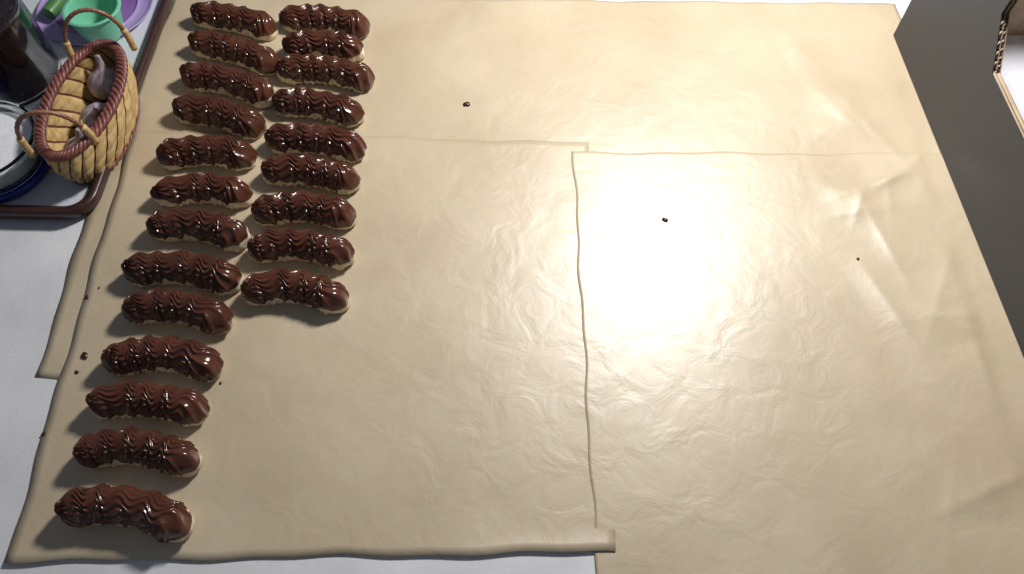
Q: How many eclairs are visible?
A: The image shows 22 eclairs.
